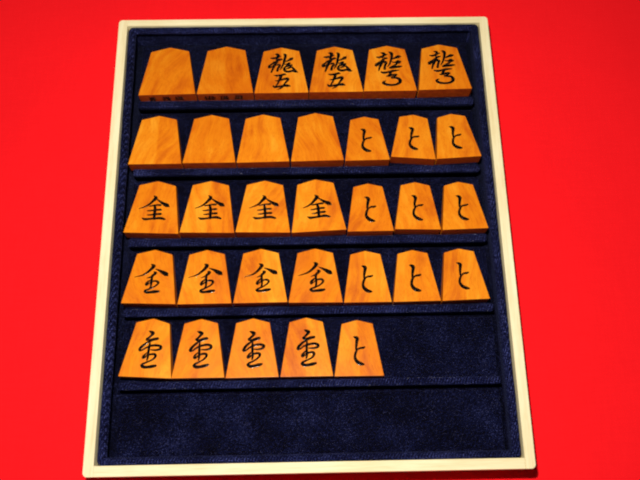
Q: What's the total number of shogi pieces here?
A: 32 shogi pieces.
